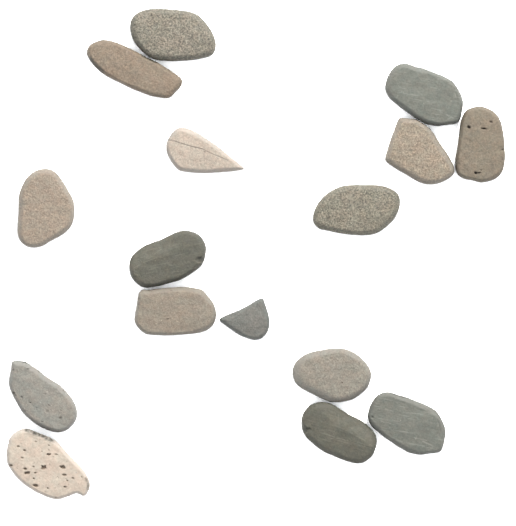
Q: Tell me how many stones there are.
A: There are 16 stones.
